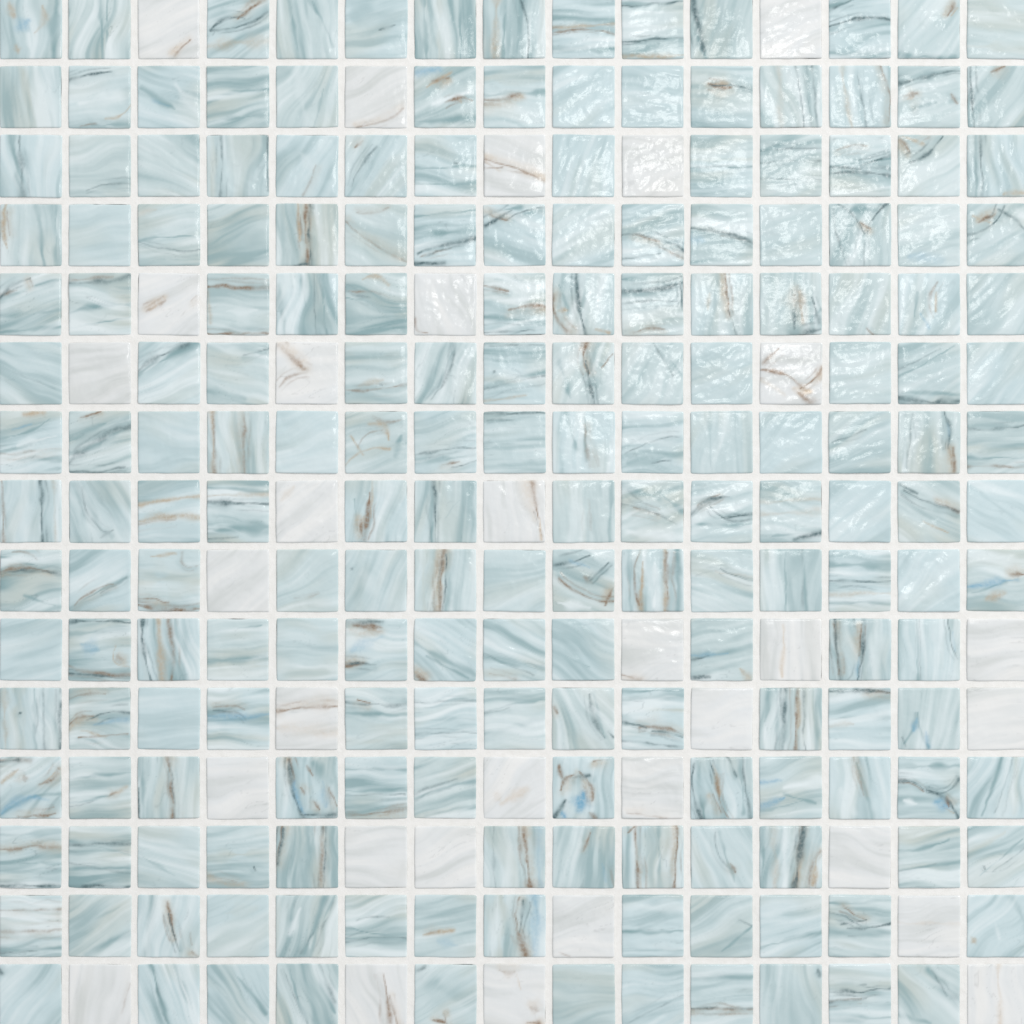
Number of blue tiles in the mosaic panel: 194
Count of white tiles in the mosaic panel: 31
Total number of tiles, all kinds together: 225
